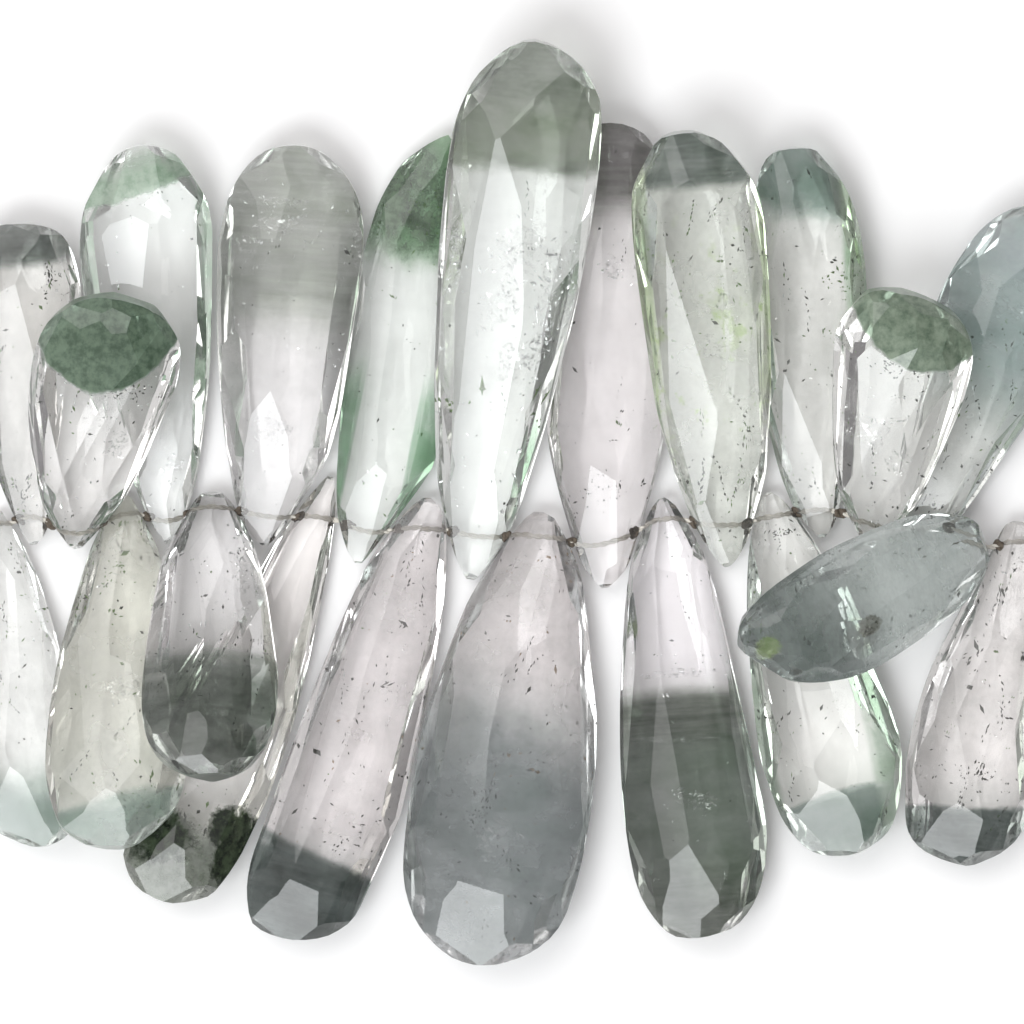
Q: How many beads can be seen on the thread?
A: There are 21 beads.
